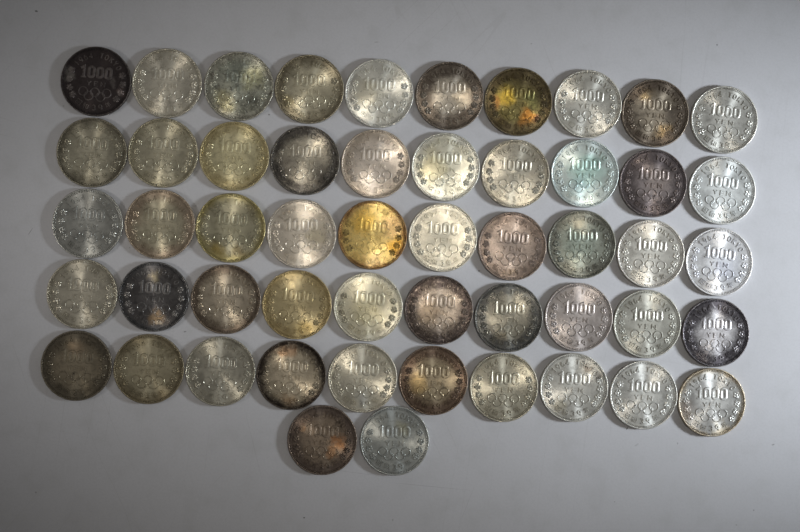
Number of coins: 52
